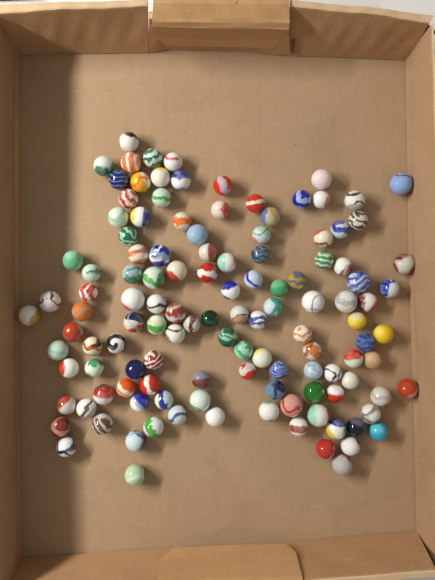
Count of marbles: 123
